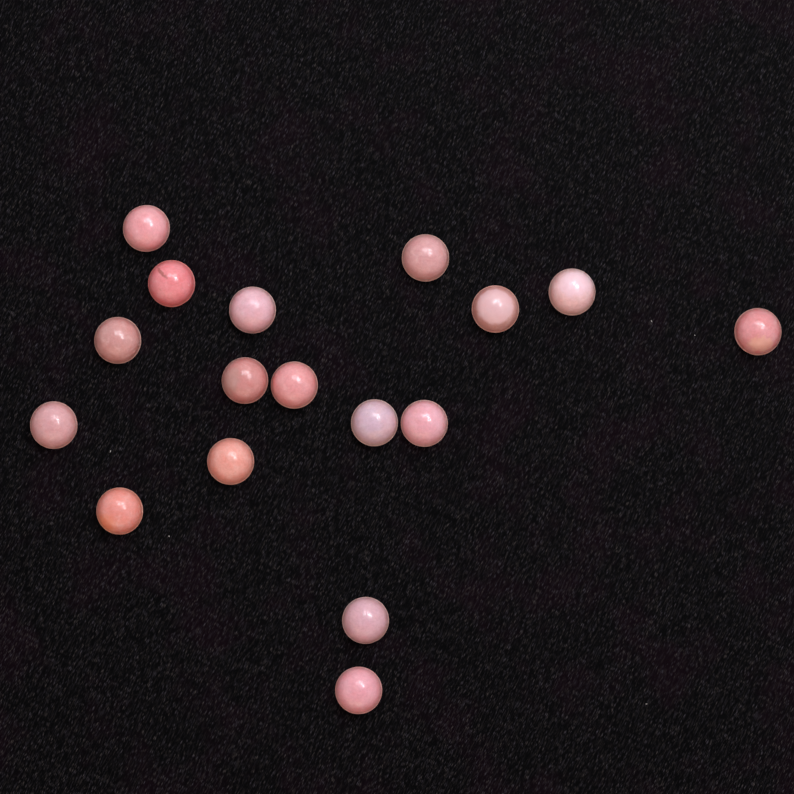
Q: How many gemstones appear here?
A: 17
